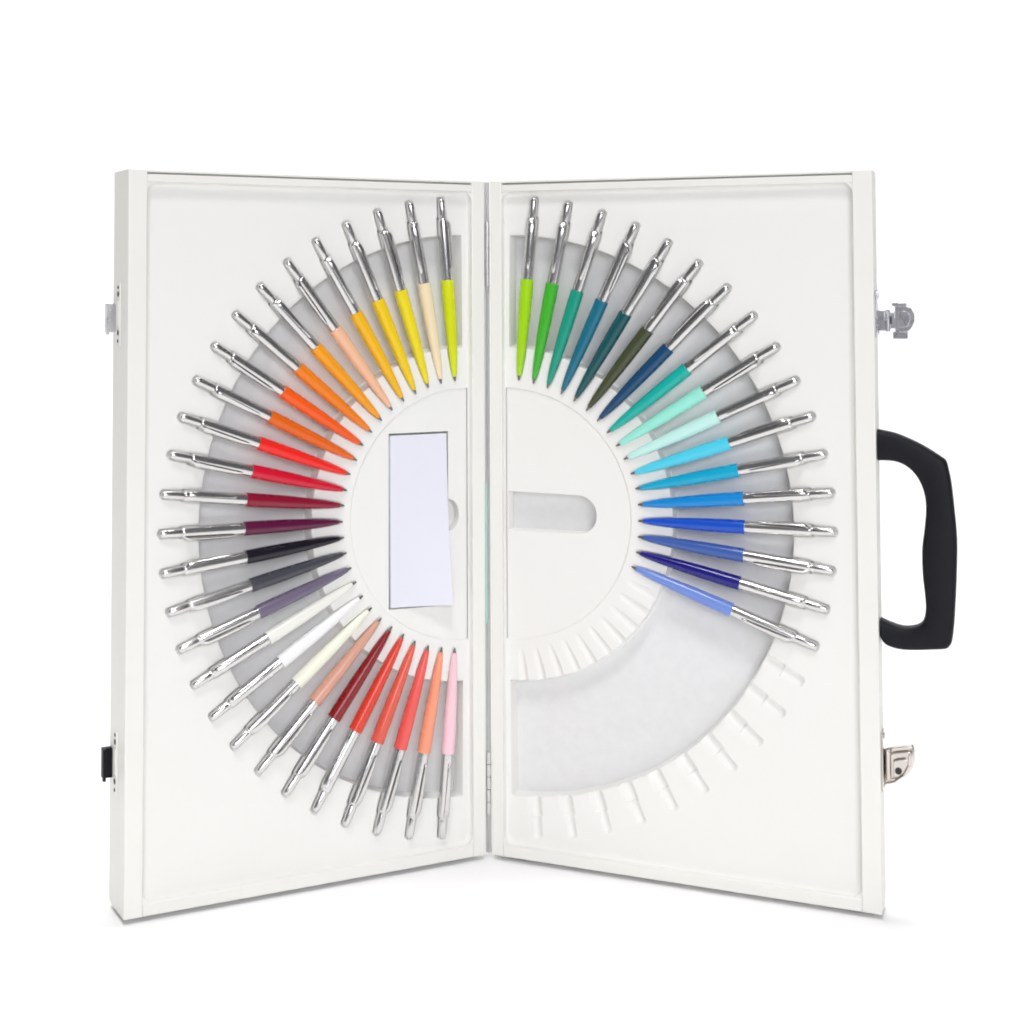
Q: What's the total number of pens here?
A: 44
